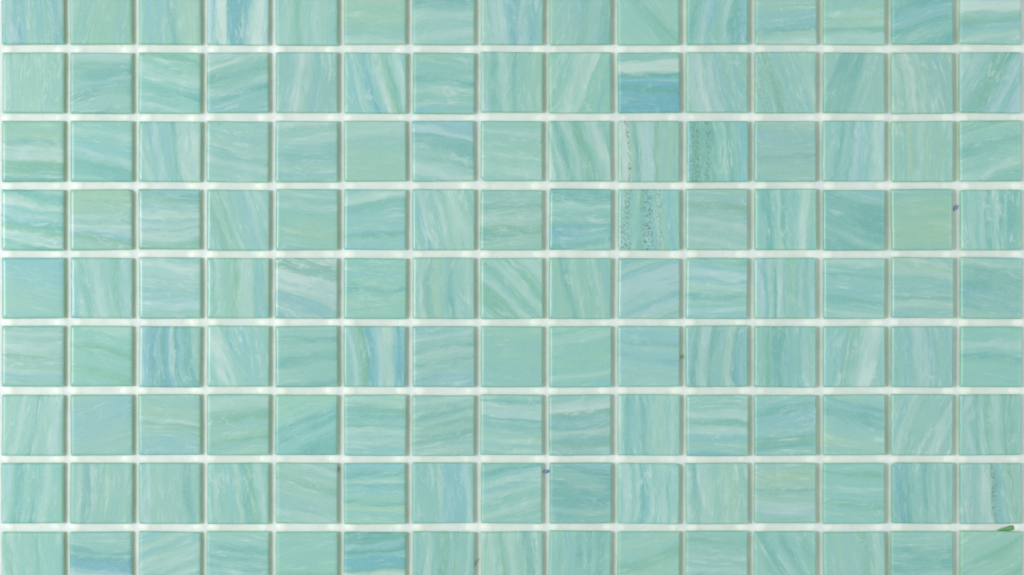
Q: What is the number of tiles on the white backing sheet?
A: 135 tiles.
